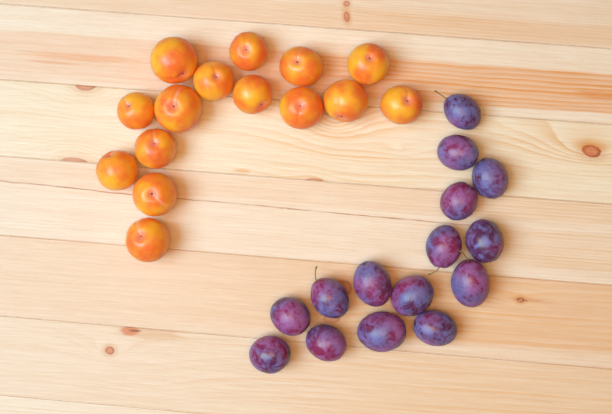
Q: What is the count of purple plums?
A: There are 15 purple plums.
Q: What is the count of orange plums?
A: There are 15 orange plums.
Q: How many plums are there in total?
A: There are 30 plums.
